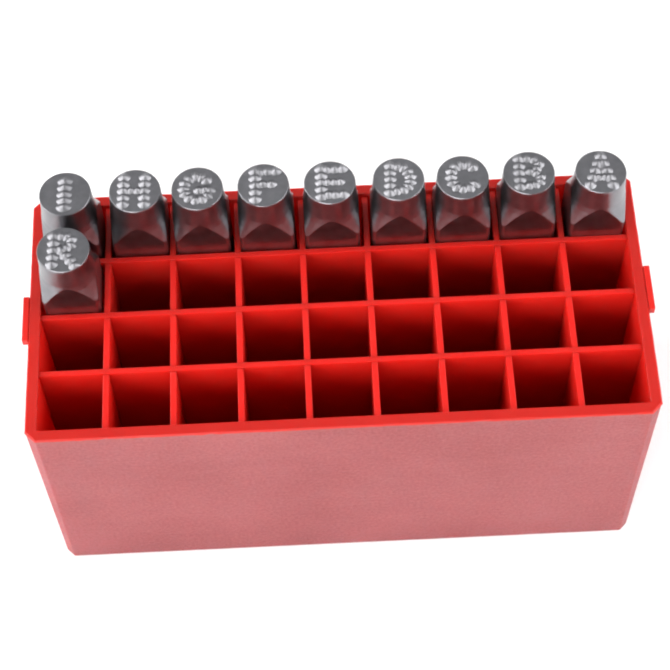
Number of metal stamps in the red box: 10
